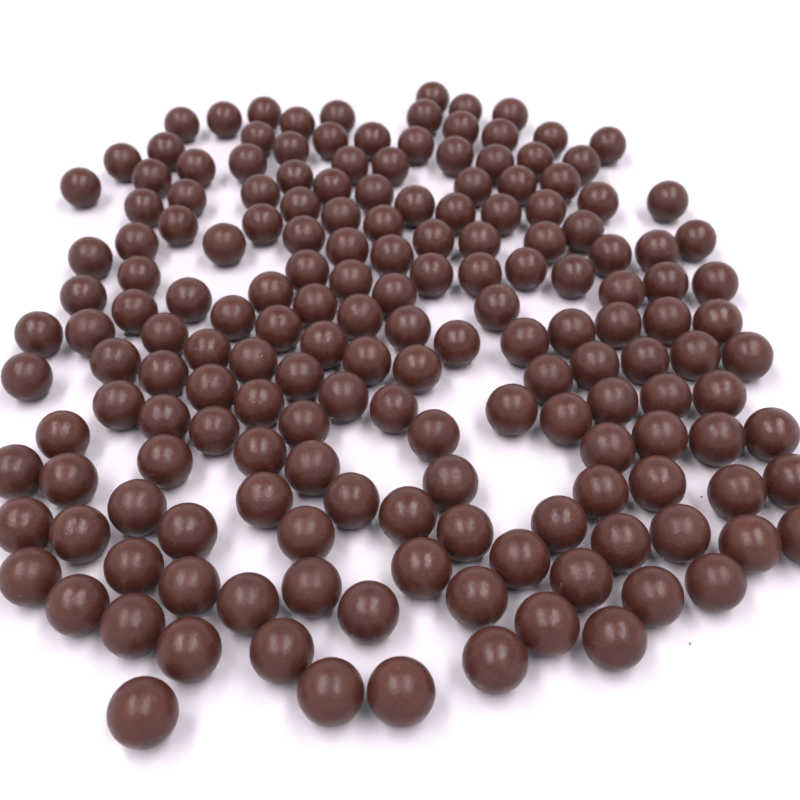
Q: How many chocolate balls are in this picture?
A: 172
